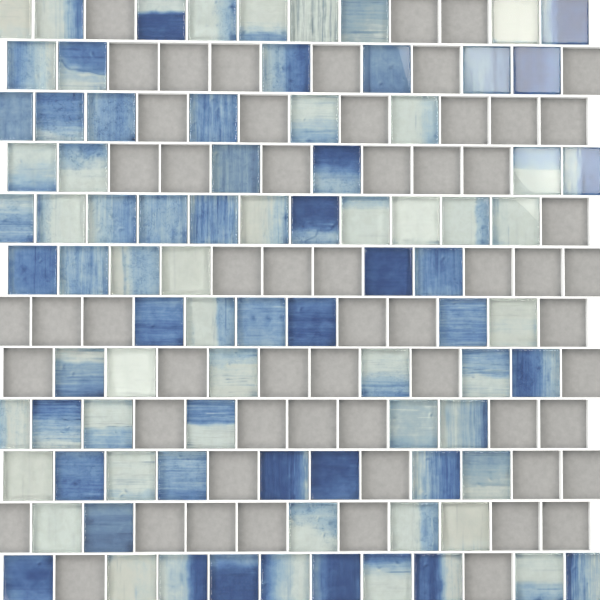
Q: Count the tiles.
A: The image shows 85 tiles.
